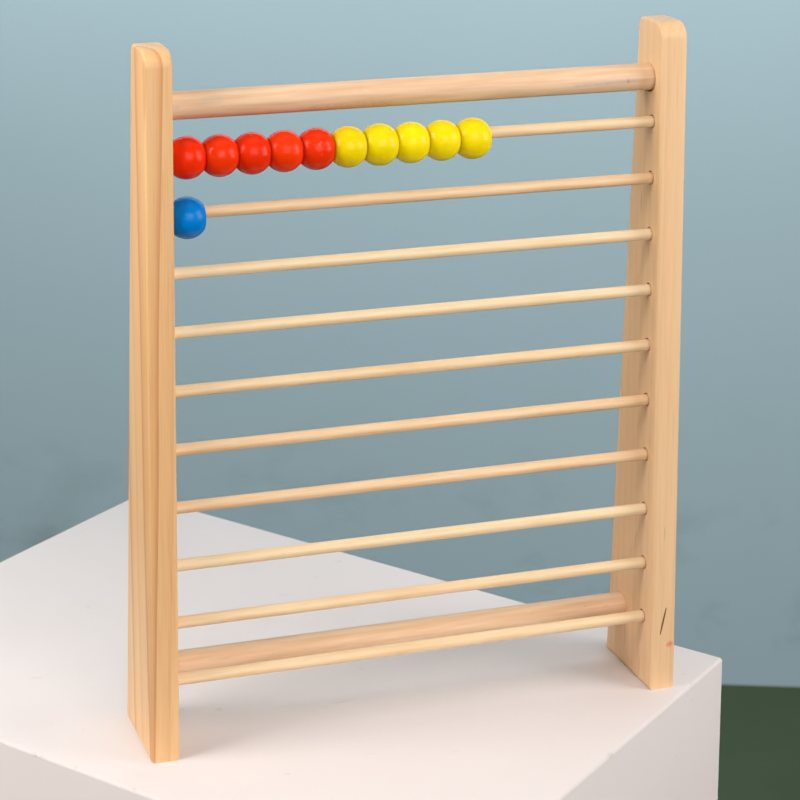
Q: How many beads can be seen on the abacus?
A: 11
